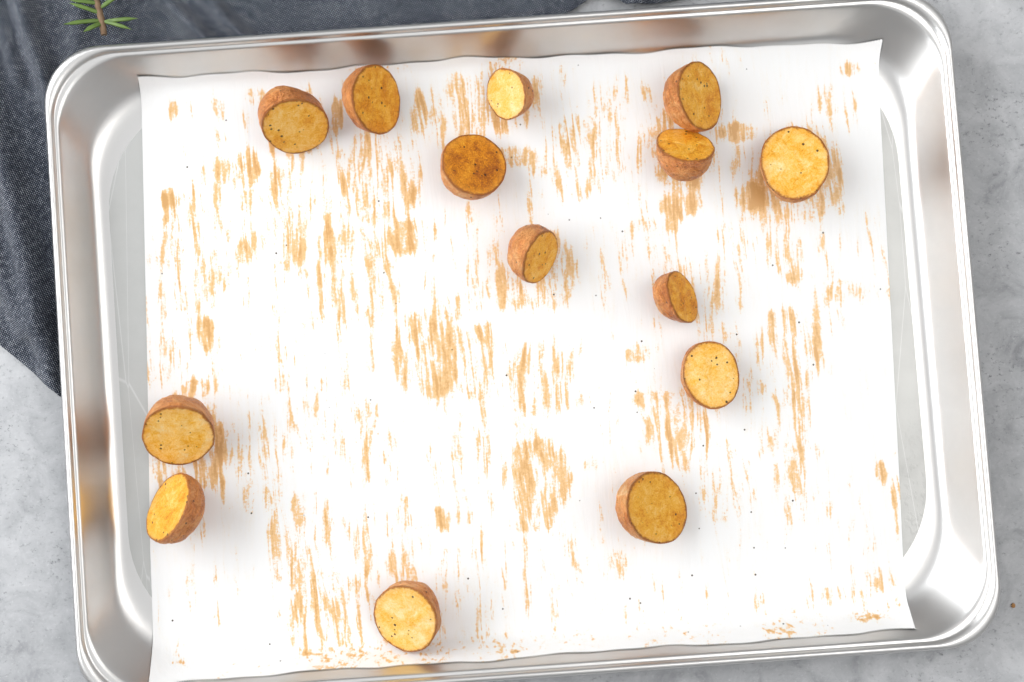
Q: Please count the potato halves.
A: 14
